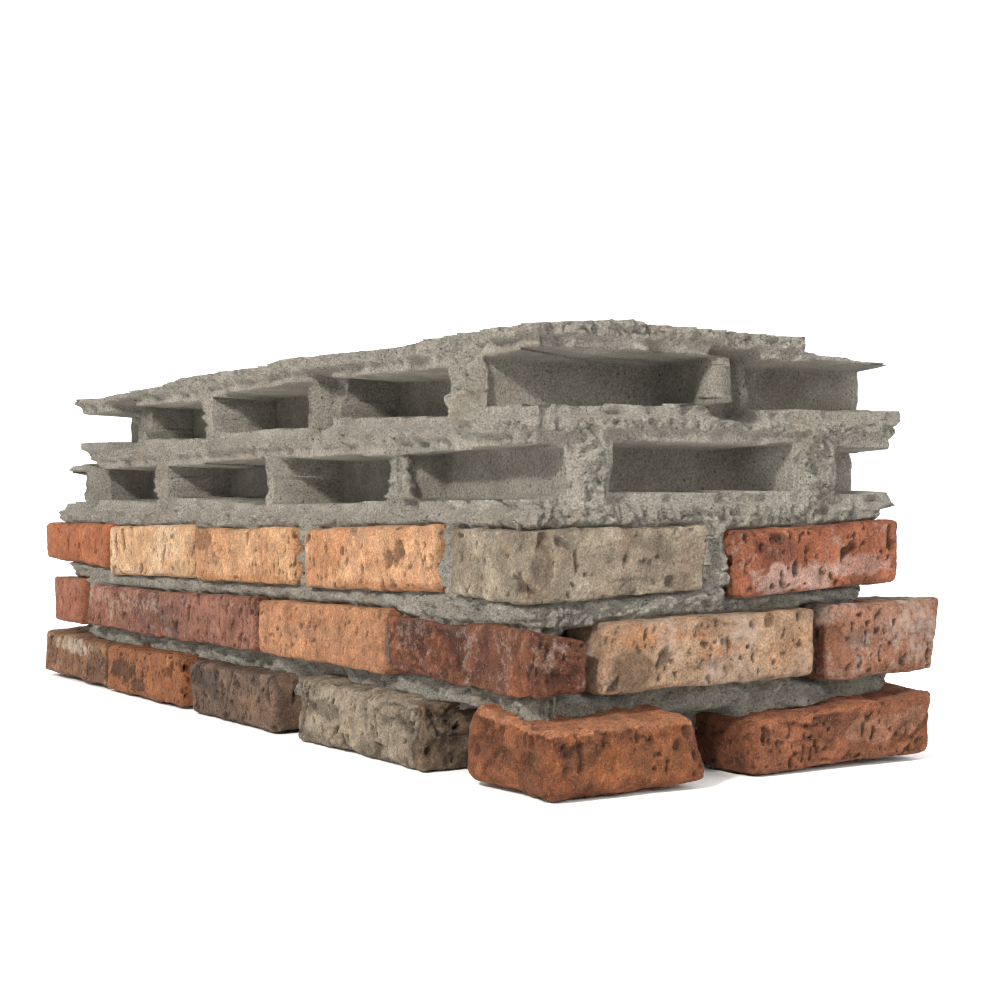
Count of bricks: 19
